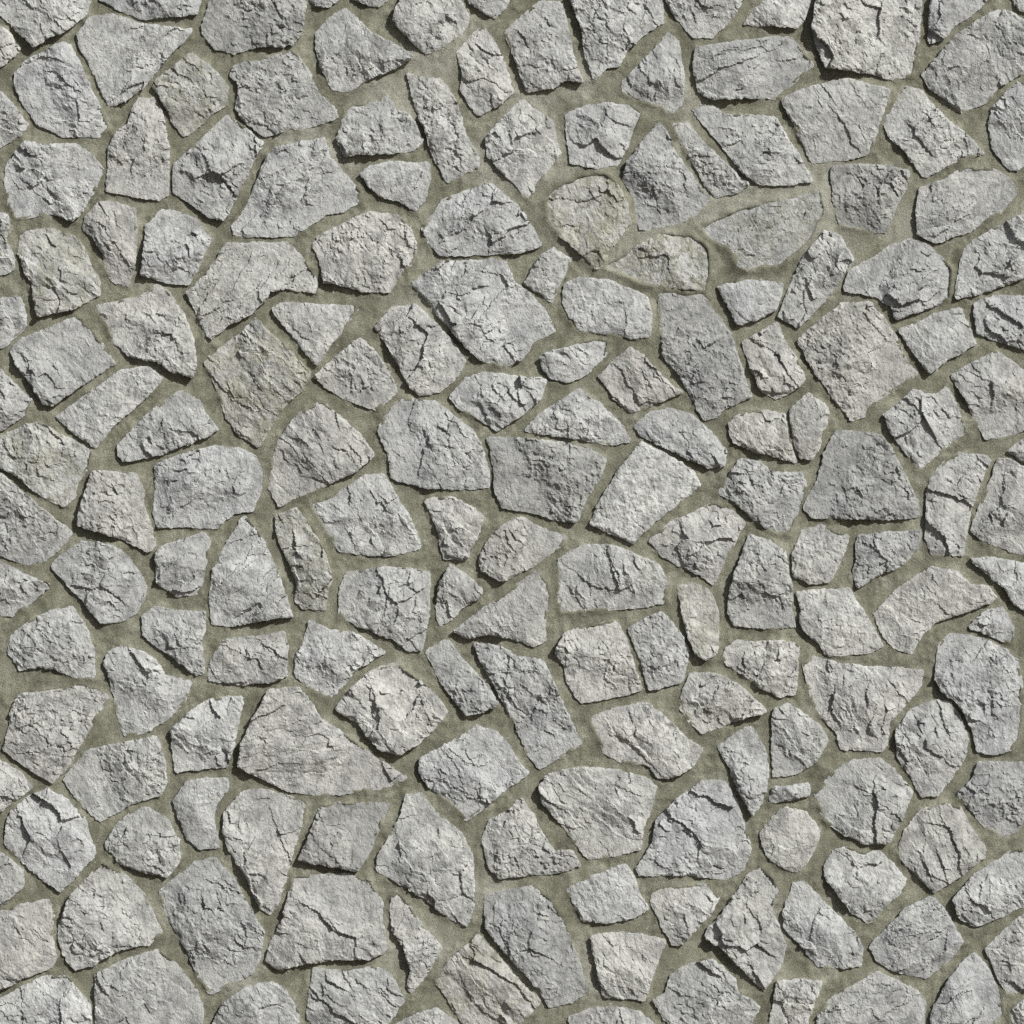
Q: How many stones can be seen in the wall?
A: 183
